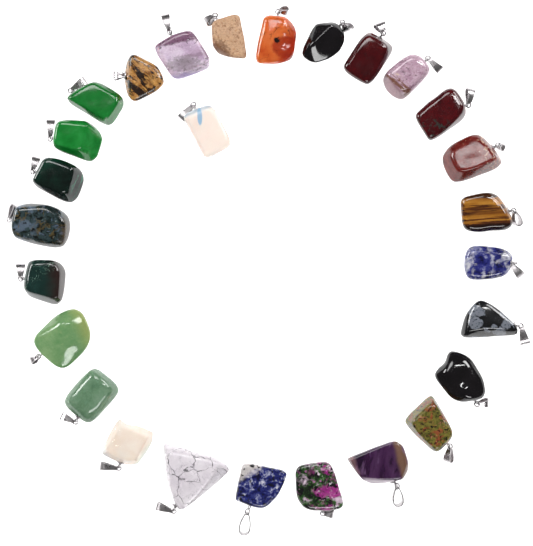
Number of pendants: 27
